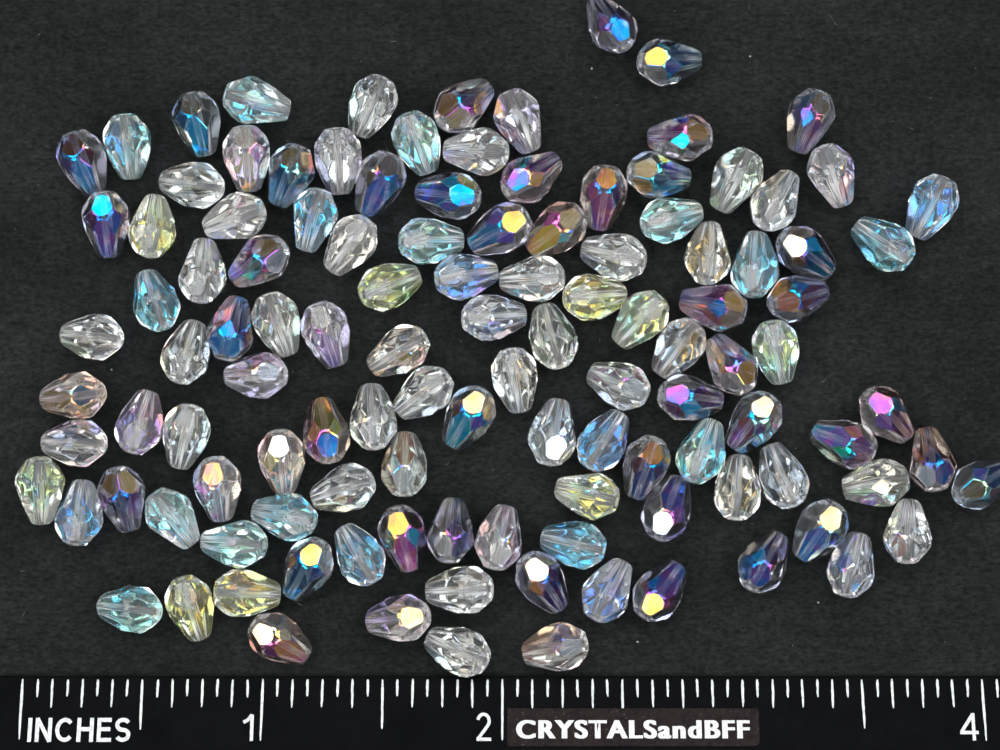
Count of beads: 118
